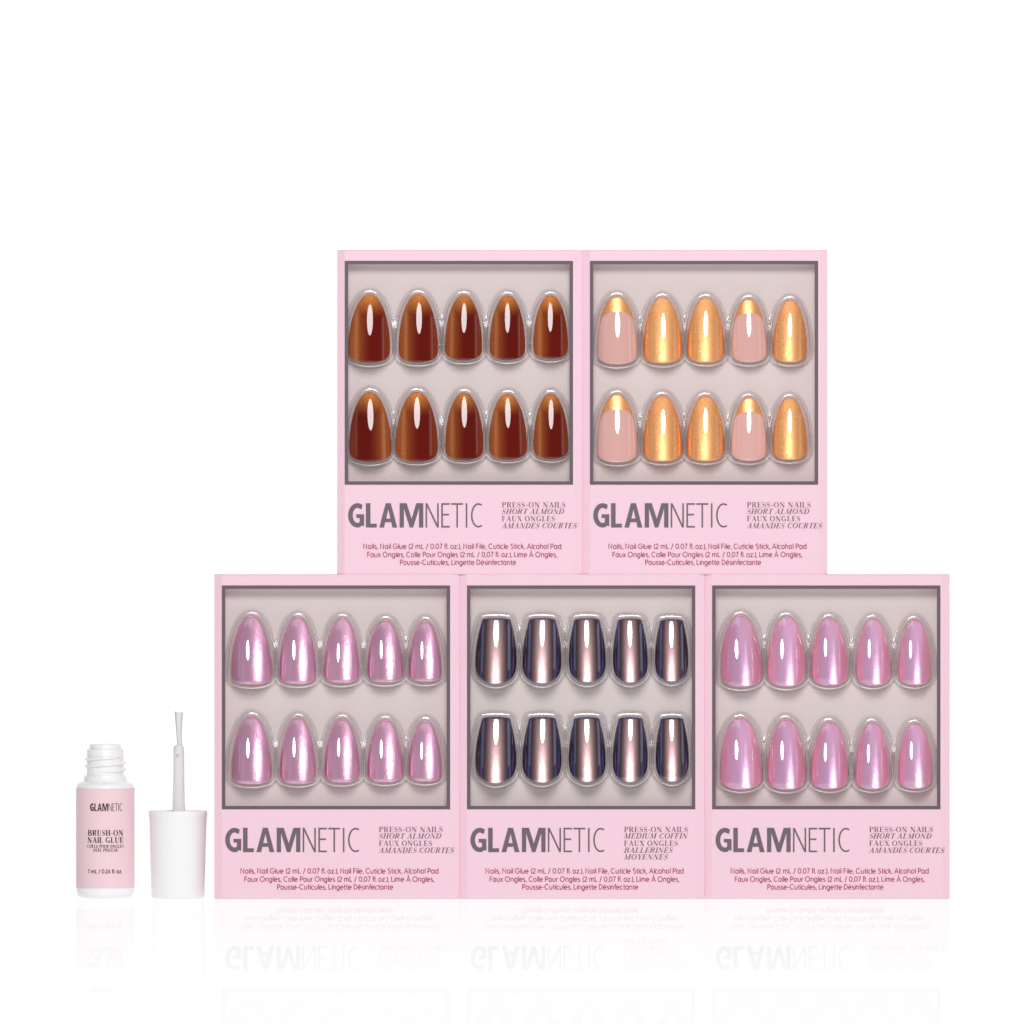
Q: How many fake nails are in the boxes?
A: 50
